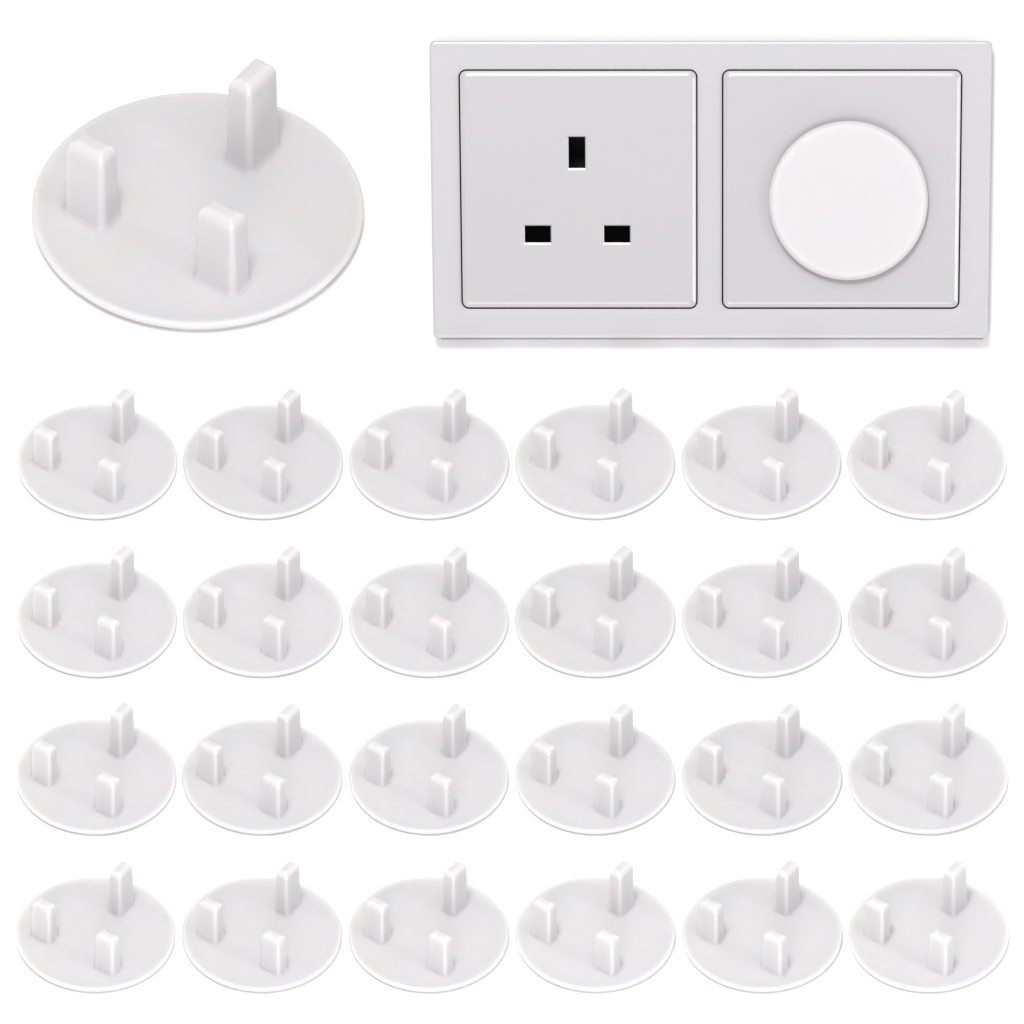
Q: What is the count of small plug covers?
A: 25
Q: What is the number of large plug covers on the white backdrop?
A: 1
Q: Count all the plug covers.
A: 26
